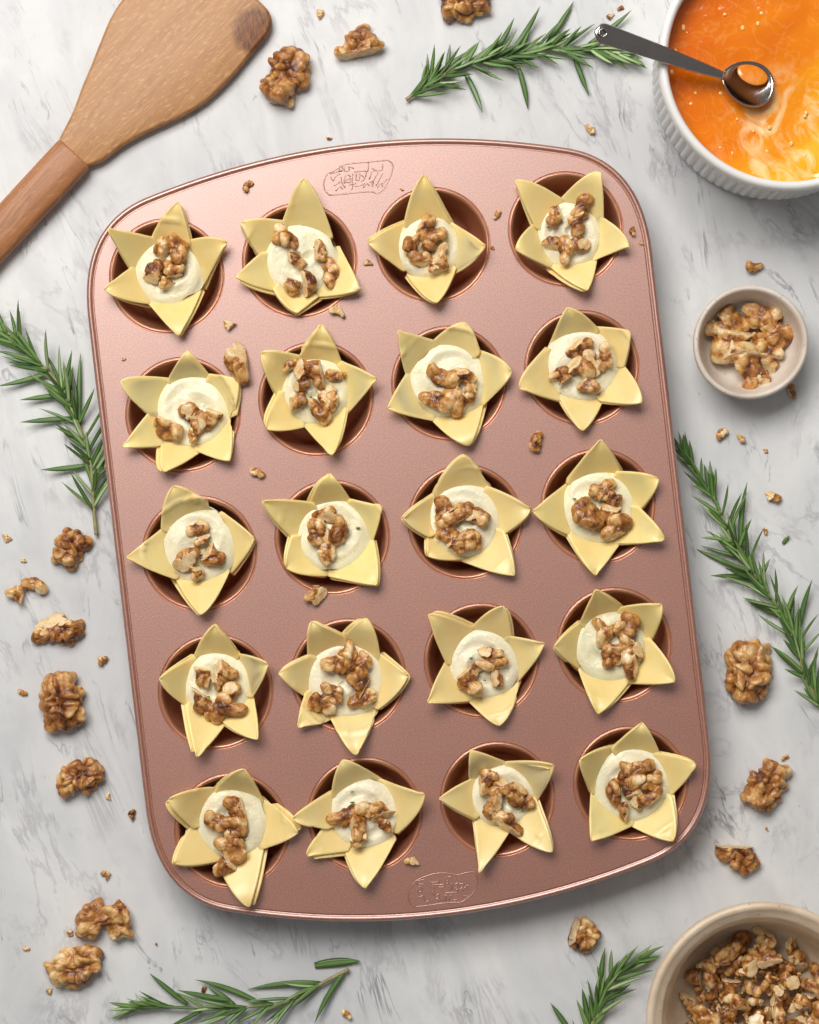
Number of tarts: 20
